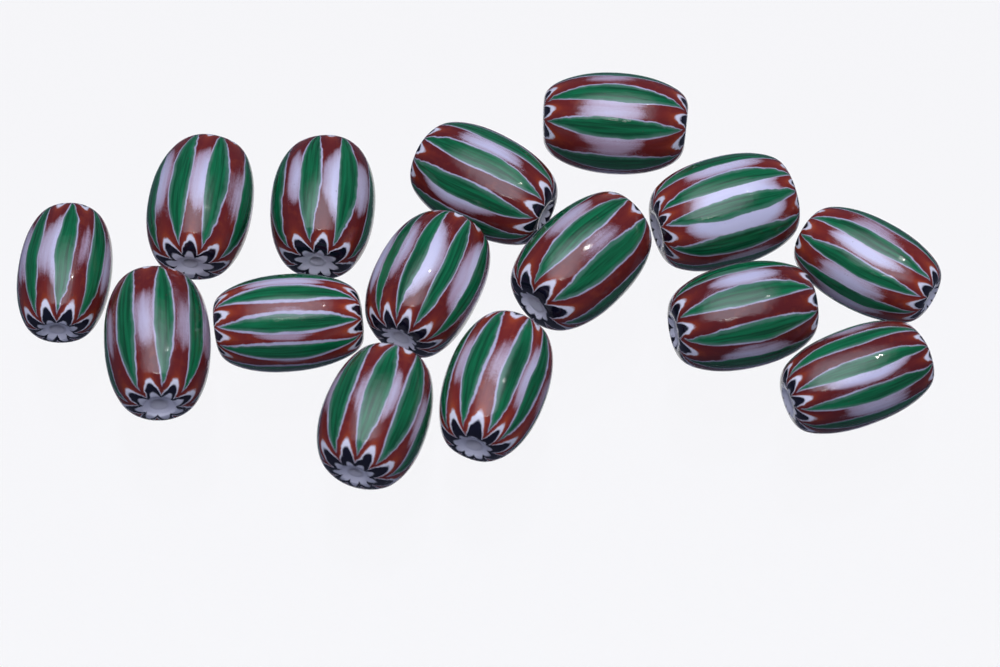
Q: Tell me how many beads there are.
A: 15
